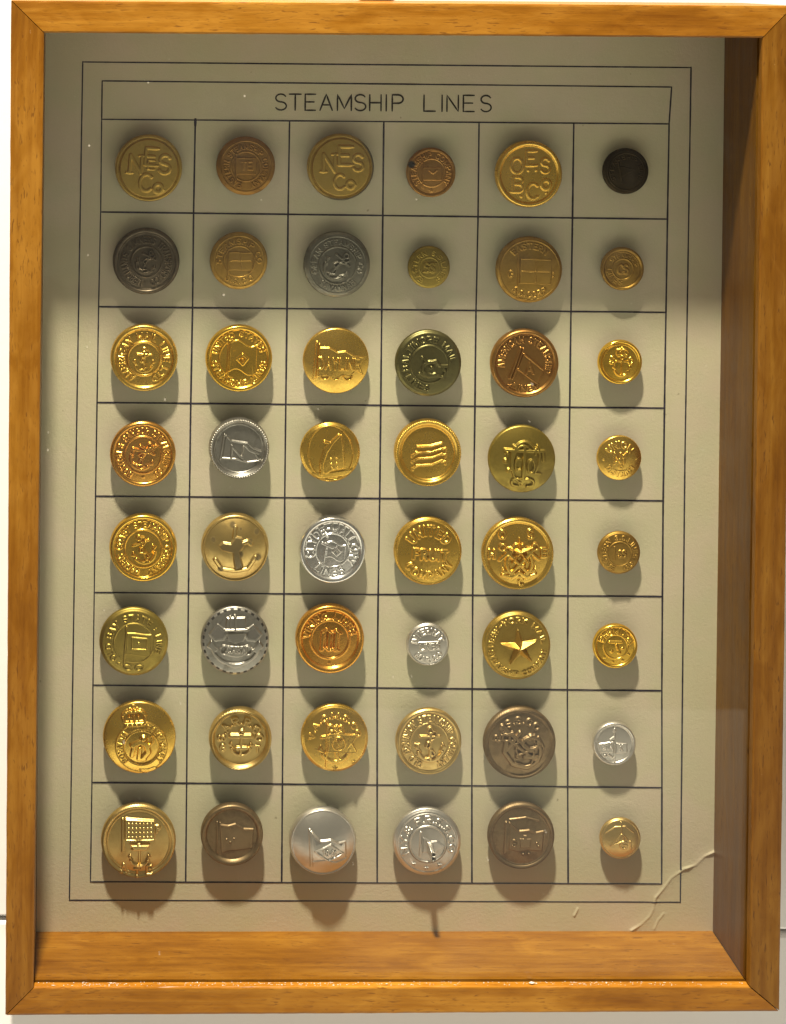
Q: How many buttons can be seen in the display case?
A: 48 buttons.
